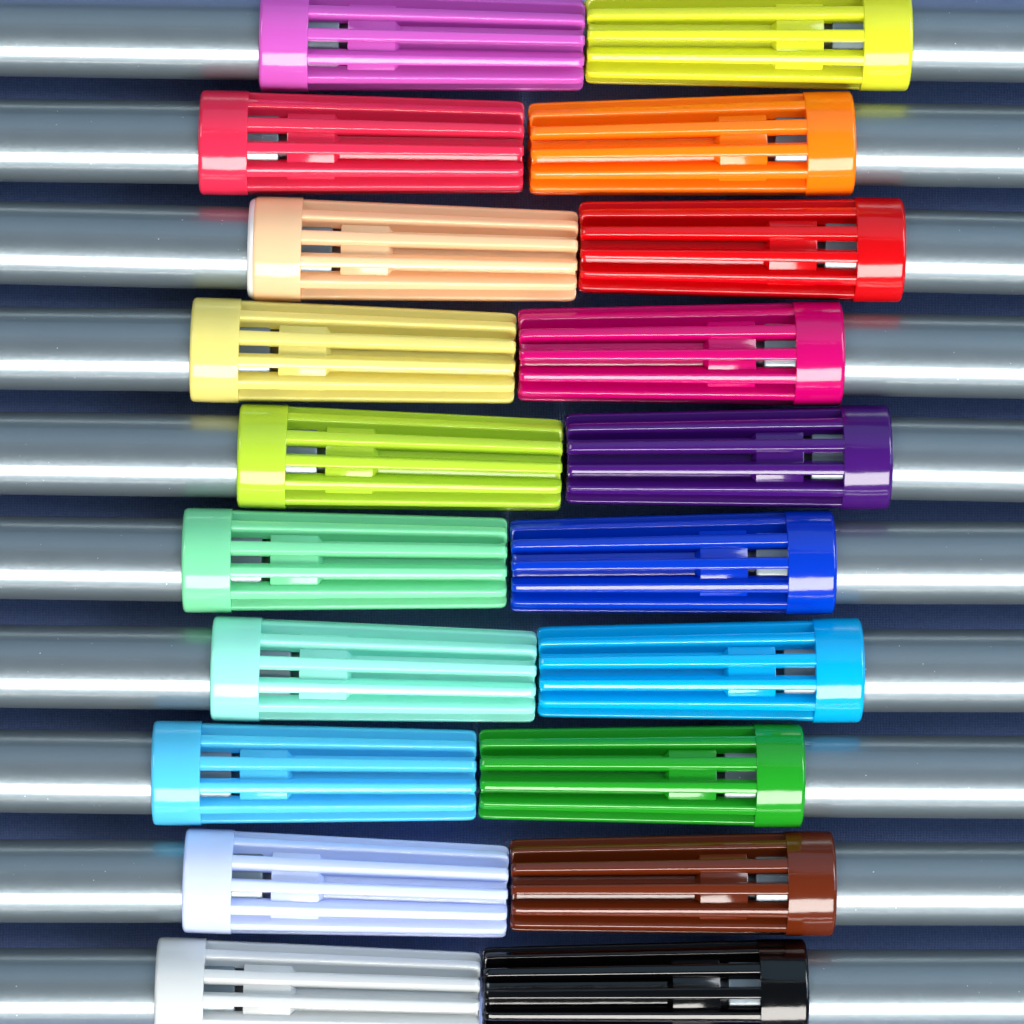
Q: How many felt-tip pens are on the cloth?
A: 20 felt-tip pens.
